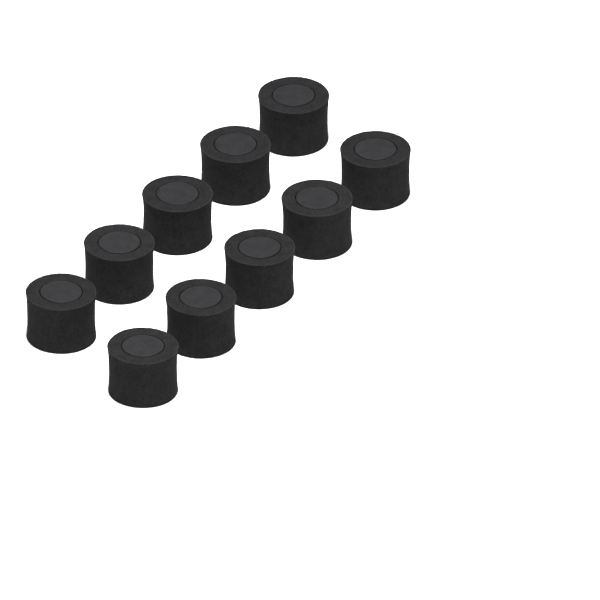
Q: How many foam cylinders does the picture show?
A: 10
